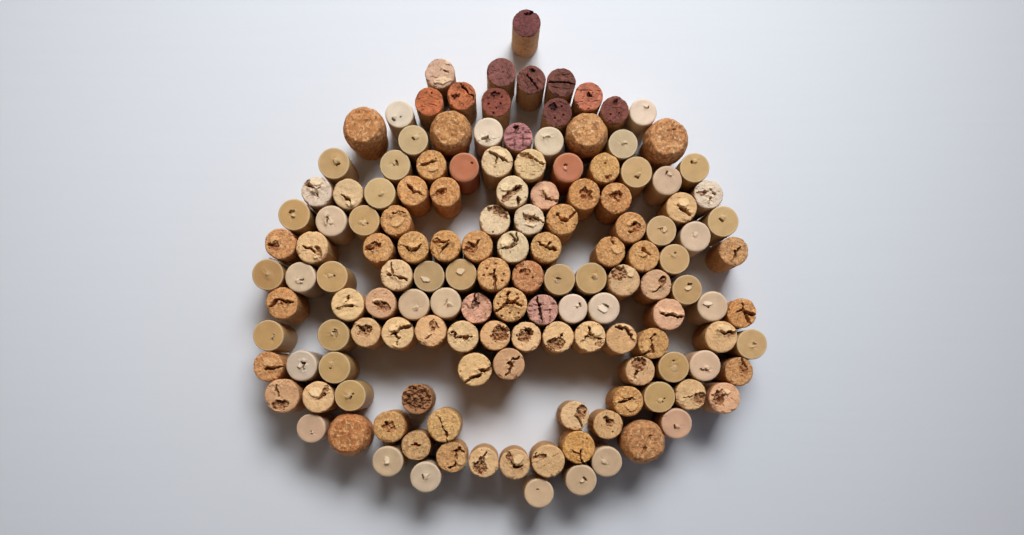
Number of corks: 143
